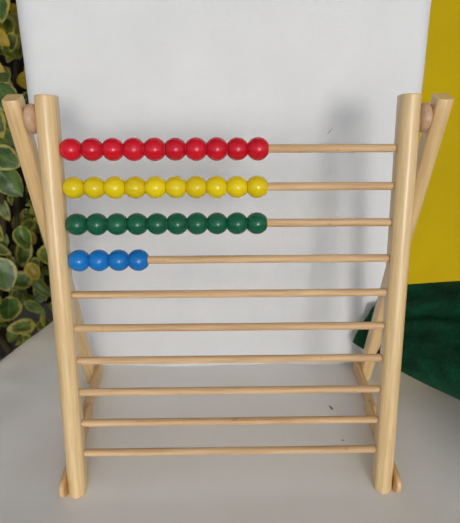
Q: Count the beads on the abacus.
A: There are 34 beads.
